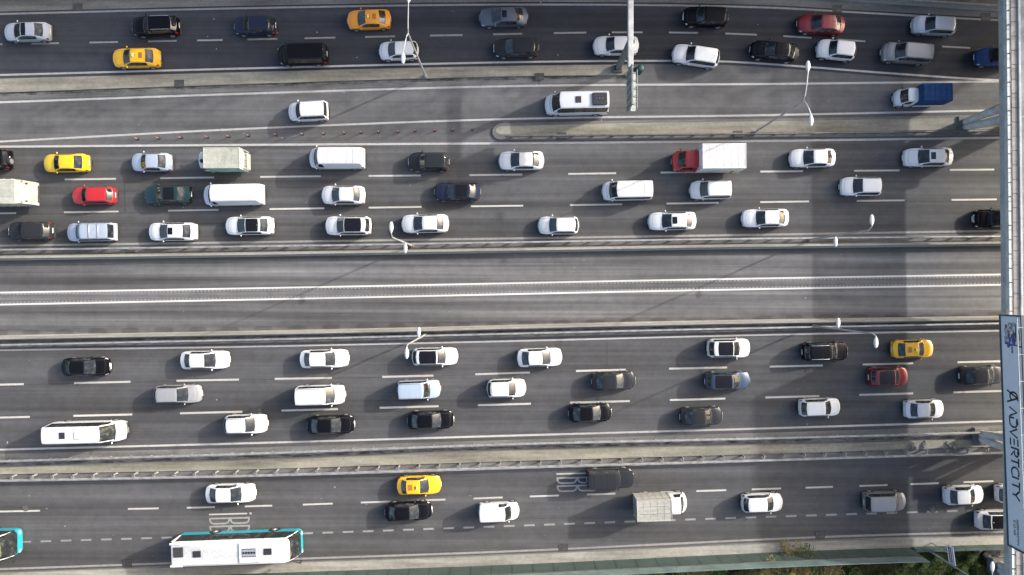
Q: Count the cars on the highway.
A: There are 72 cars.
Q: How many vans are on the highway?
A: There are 8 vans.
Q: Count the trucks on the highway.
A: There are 5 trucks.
